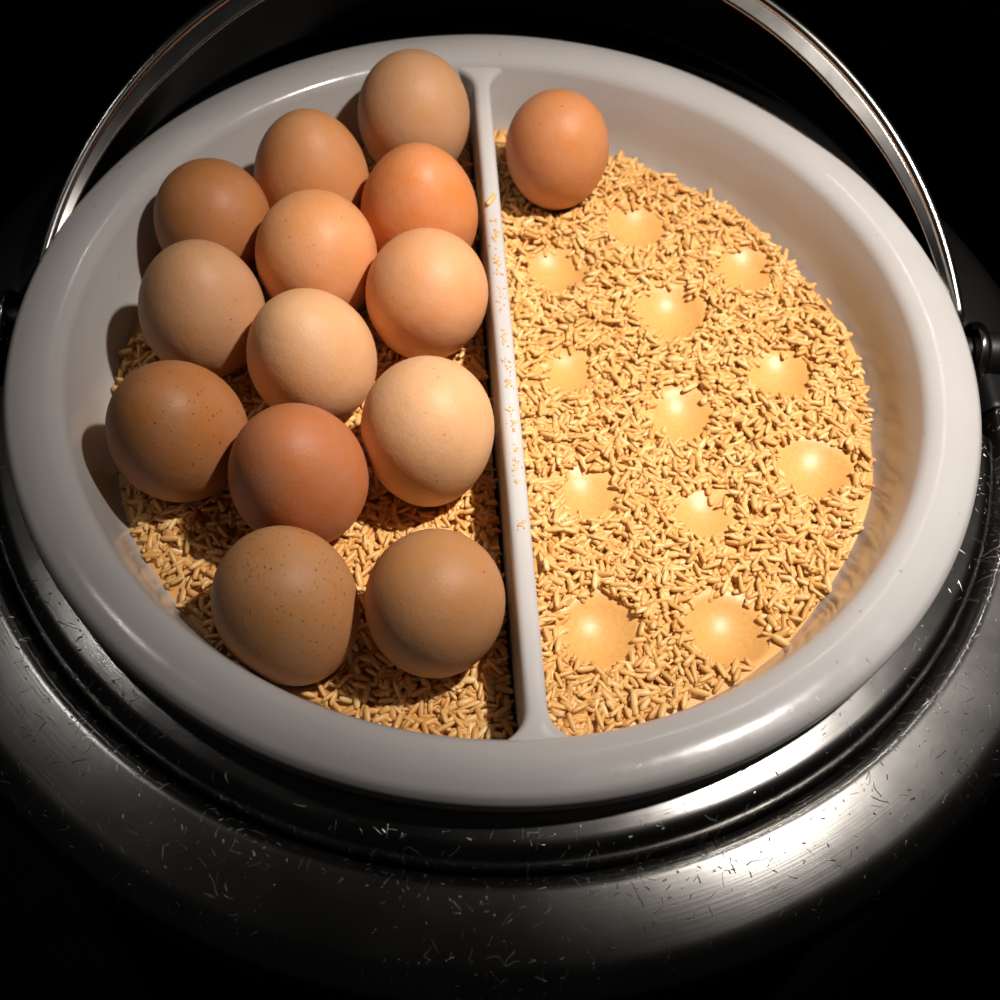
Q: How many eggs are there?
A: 14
